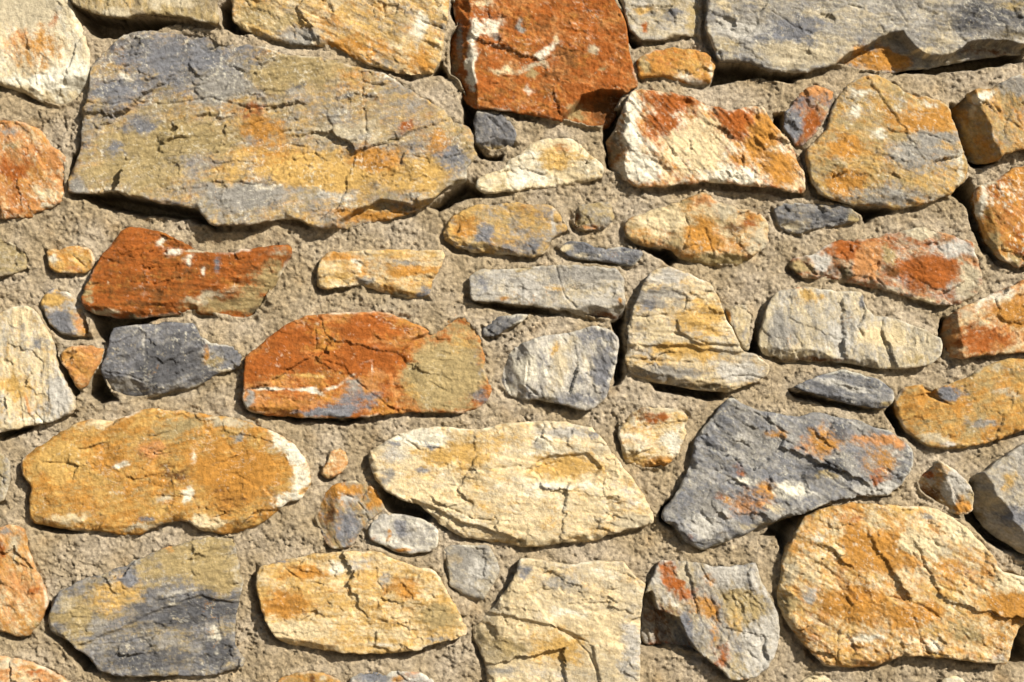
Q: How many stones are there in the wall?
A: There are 62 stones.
